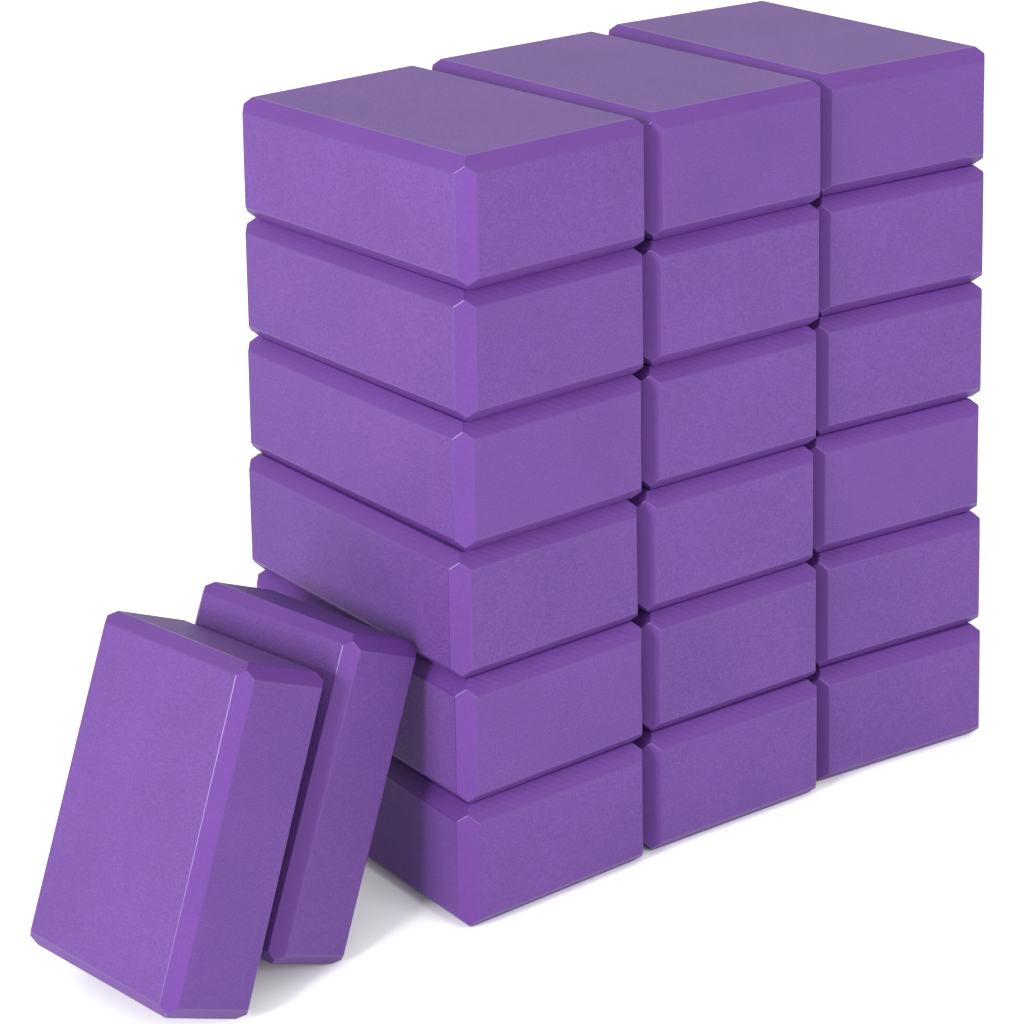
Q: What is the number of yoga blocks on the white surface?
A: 20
